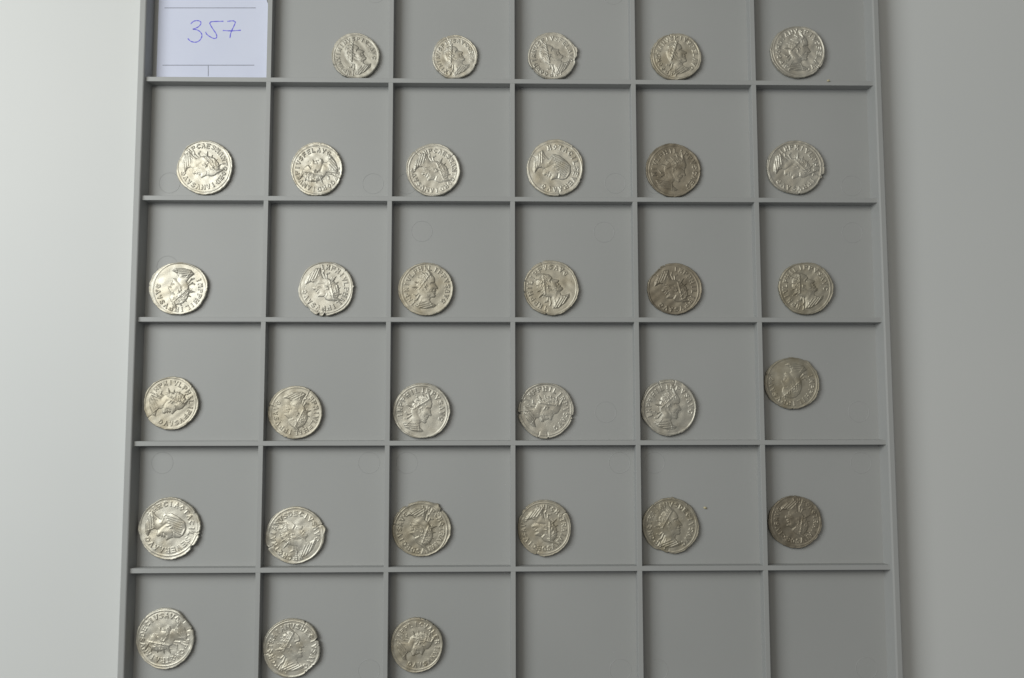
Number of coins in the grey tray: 32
